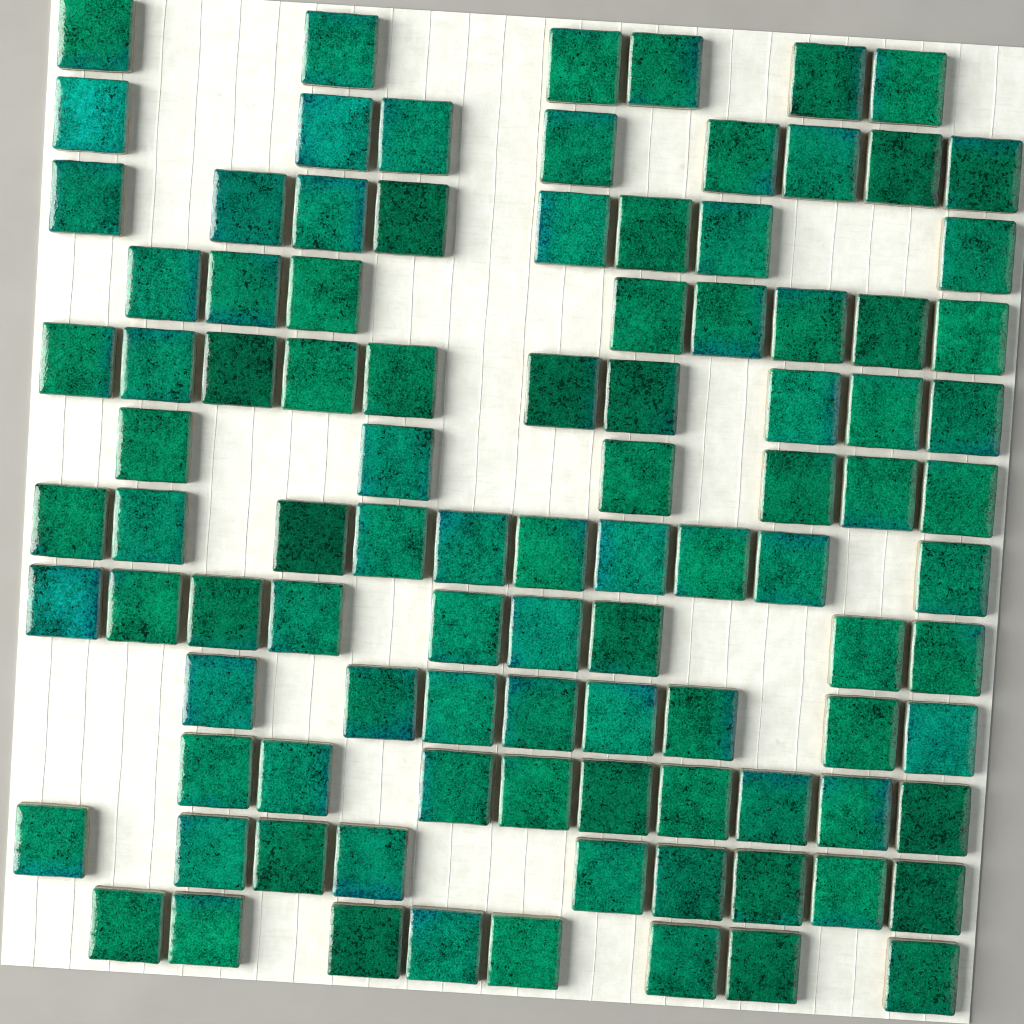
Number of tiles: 99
